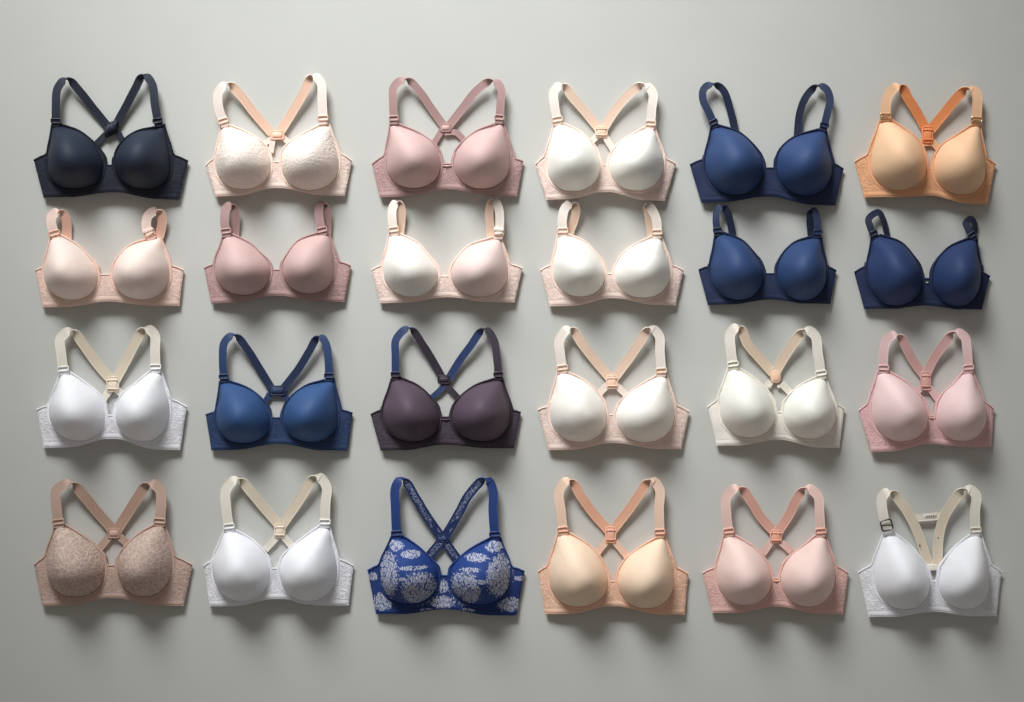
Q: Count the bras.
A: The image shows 24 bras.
